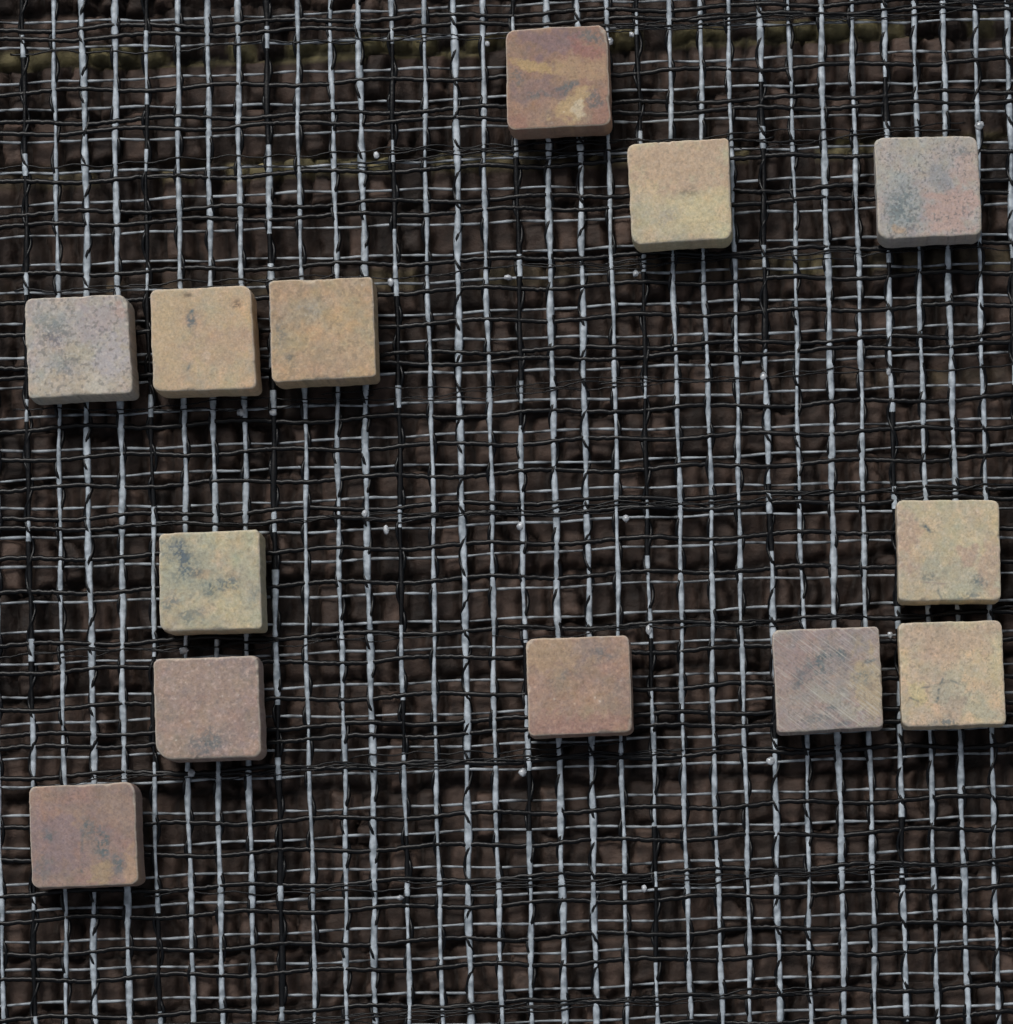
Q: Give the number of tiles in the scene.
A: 13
